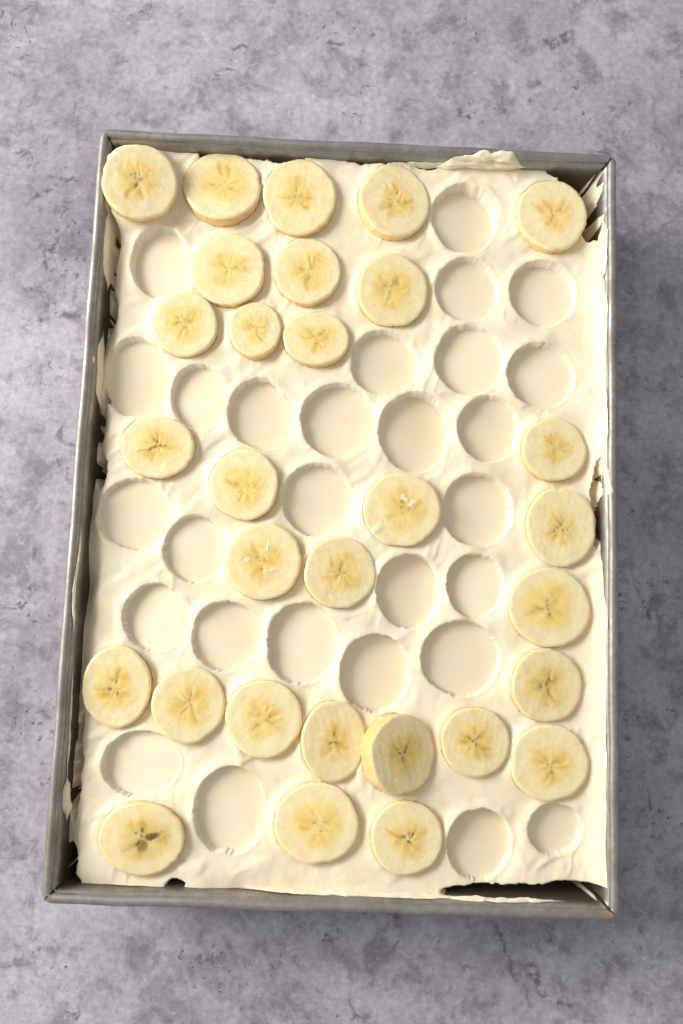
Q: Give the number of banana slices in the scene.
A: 30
